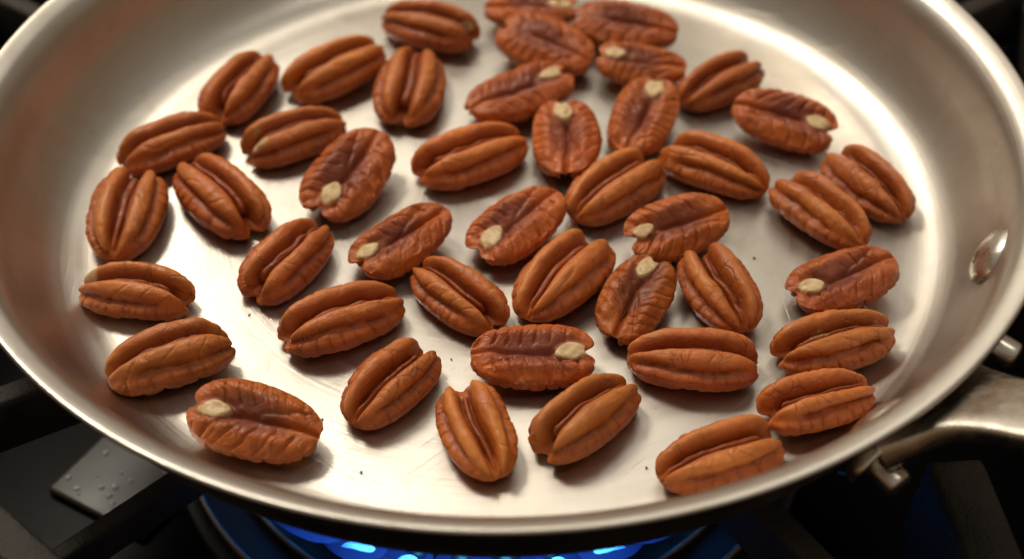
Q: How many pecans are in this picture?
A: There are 44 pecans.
